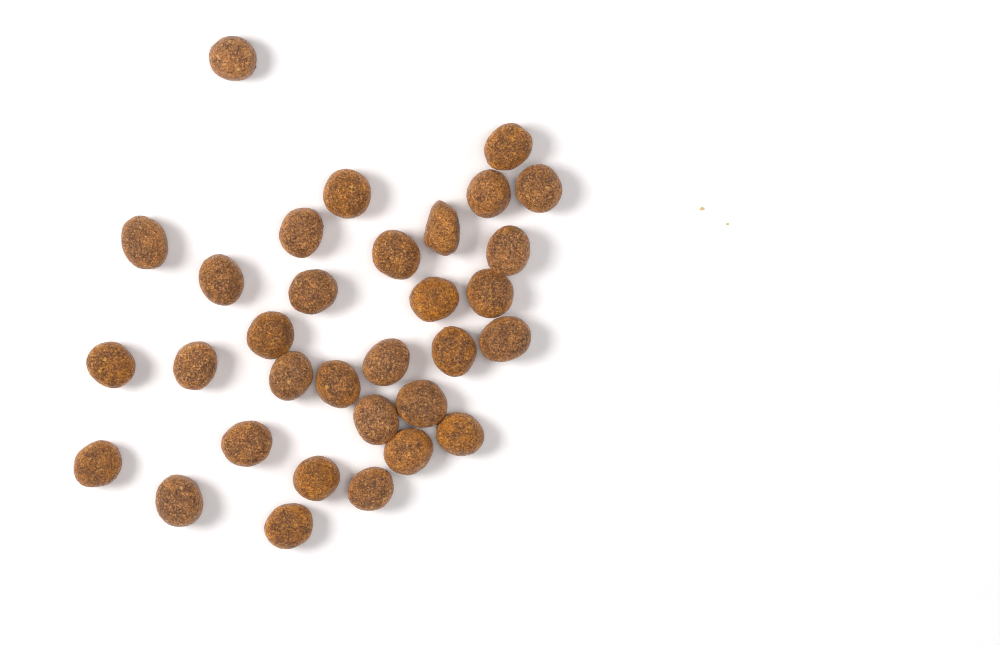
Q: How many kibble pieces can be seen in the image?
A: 32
